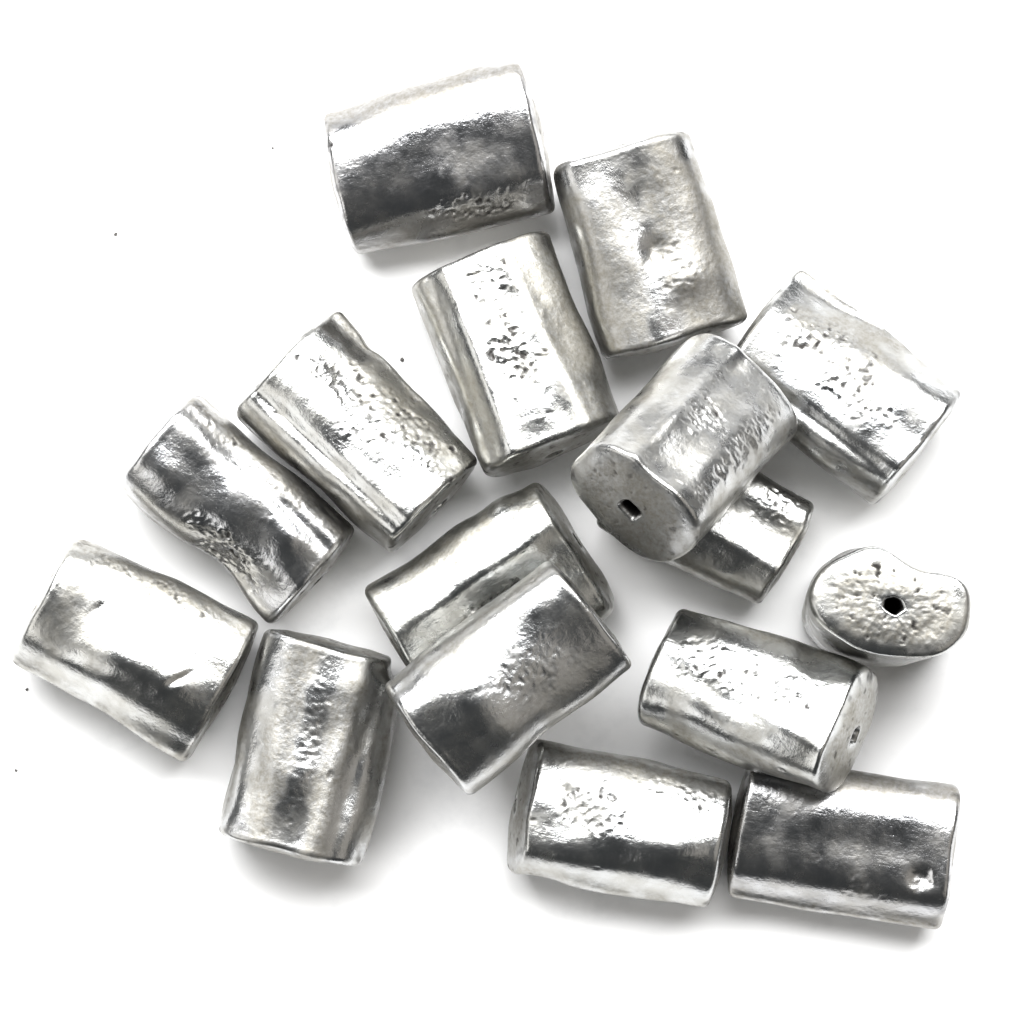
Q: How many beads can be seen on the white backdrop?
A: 16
